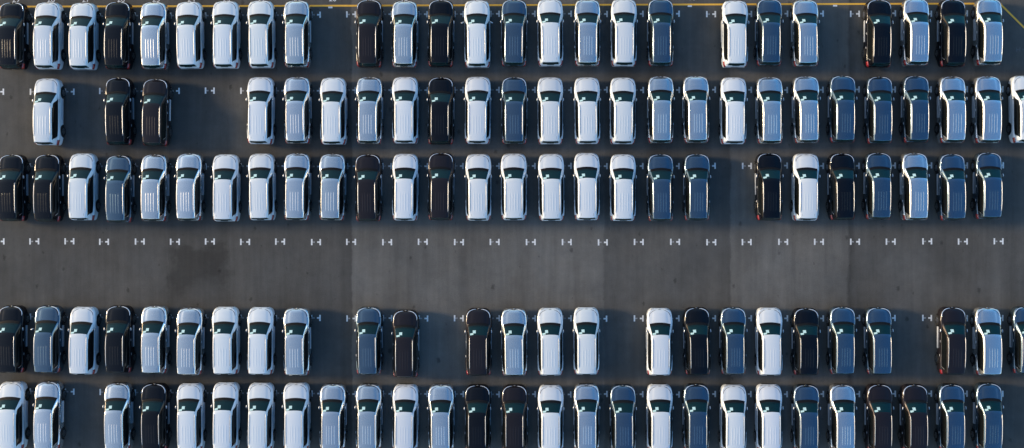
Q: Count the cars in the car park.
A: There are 129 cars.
